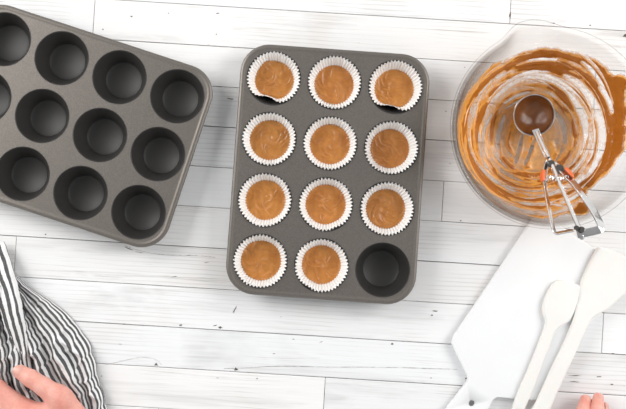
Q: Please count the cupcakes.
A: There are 11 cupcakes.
